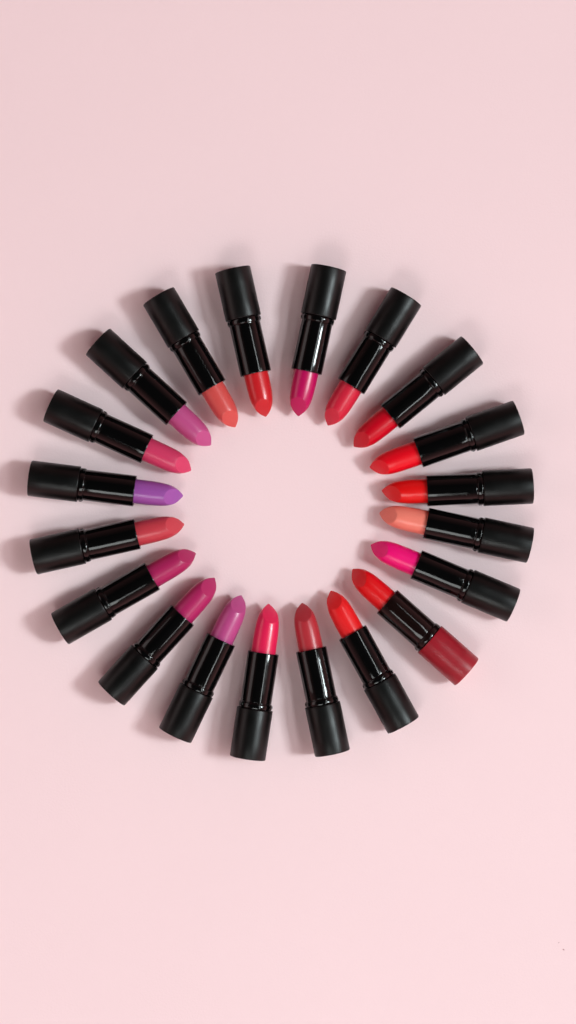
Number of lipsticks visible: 20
